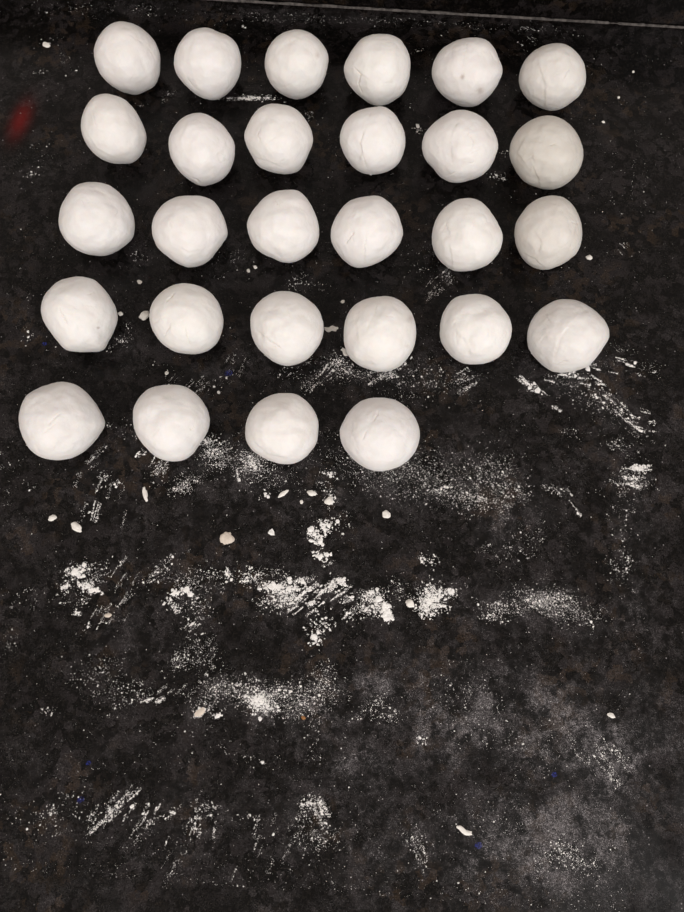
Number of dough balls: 28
